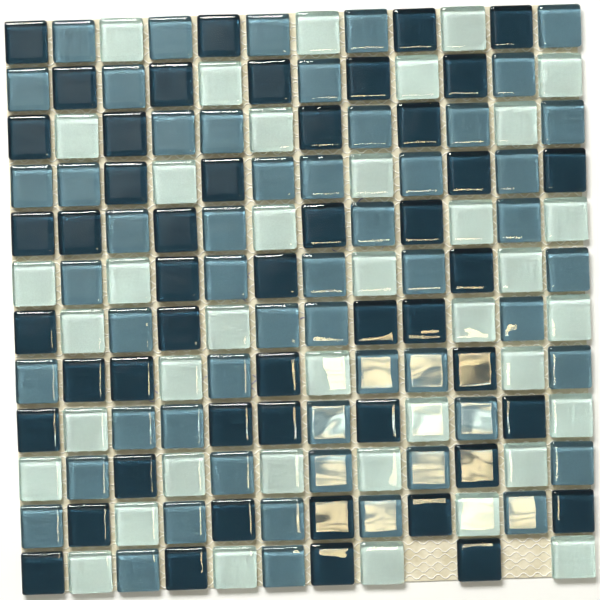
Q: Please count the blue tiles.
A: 54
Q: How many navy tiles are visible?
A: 49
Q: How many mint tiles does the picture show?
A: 39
